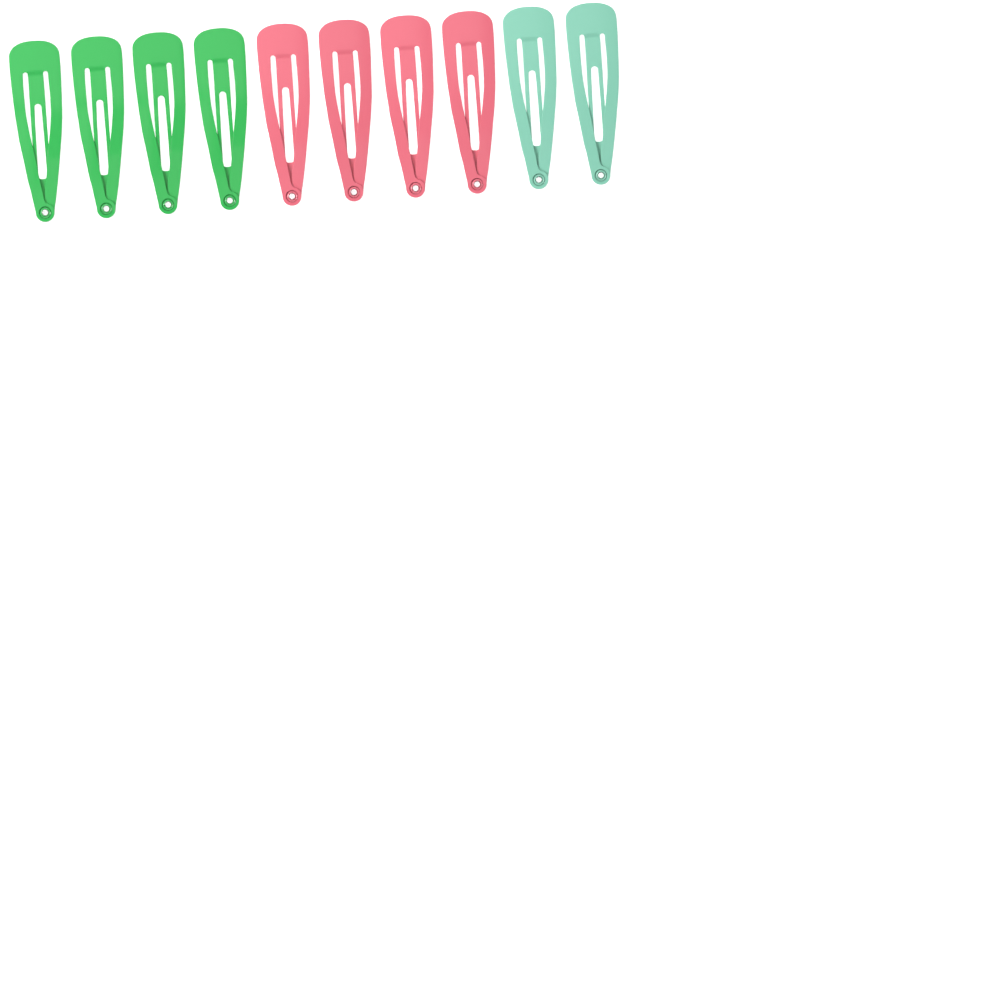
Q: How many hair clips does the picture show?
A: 10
